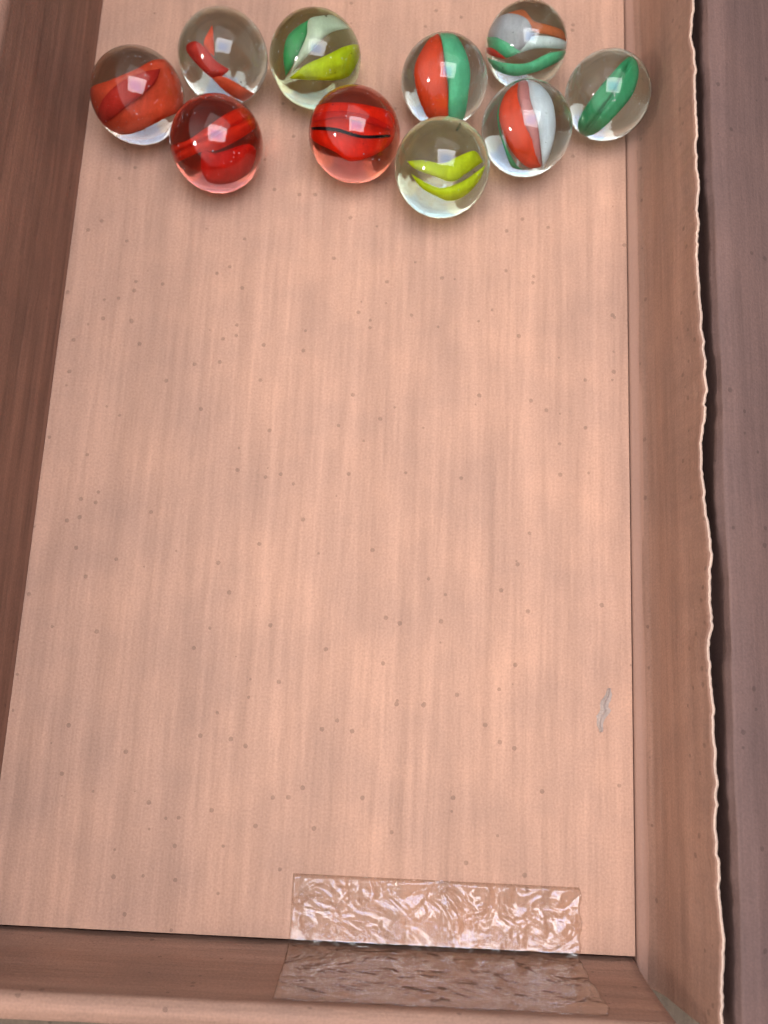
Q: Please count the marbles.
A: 10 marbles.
